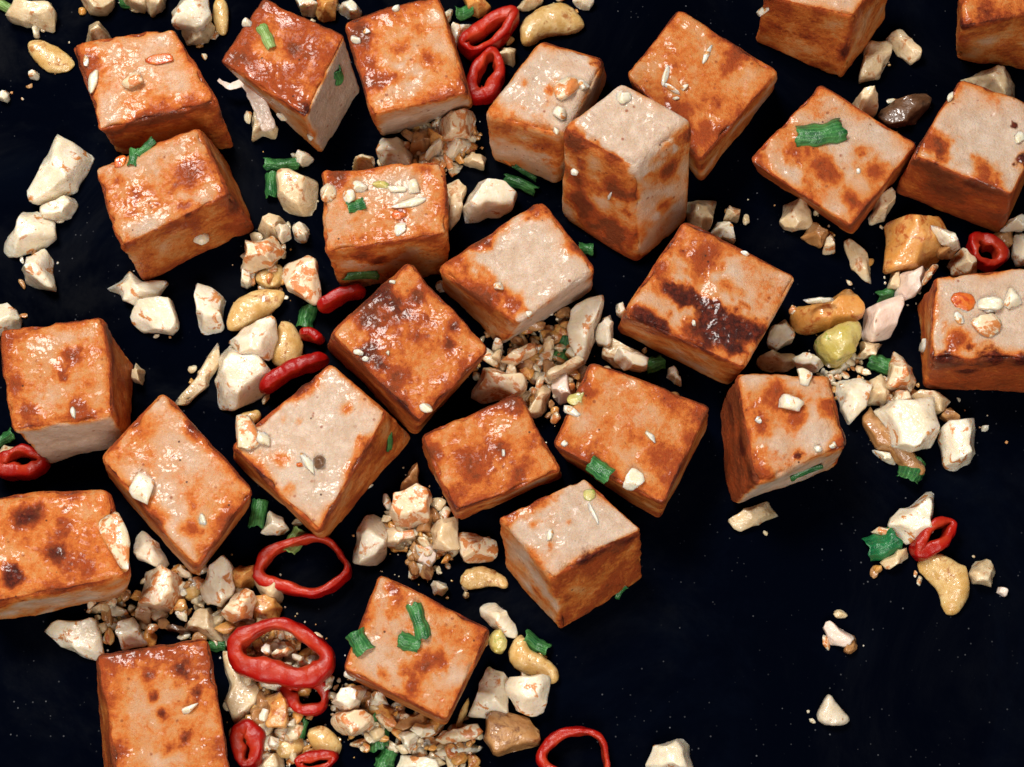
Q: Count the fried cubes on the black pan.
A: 26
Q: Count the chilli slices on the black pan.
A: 14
